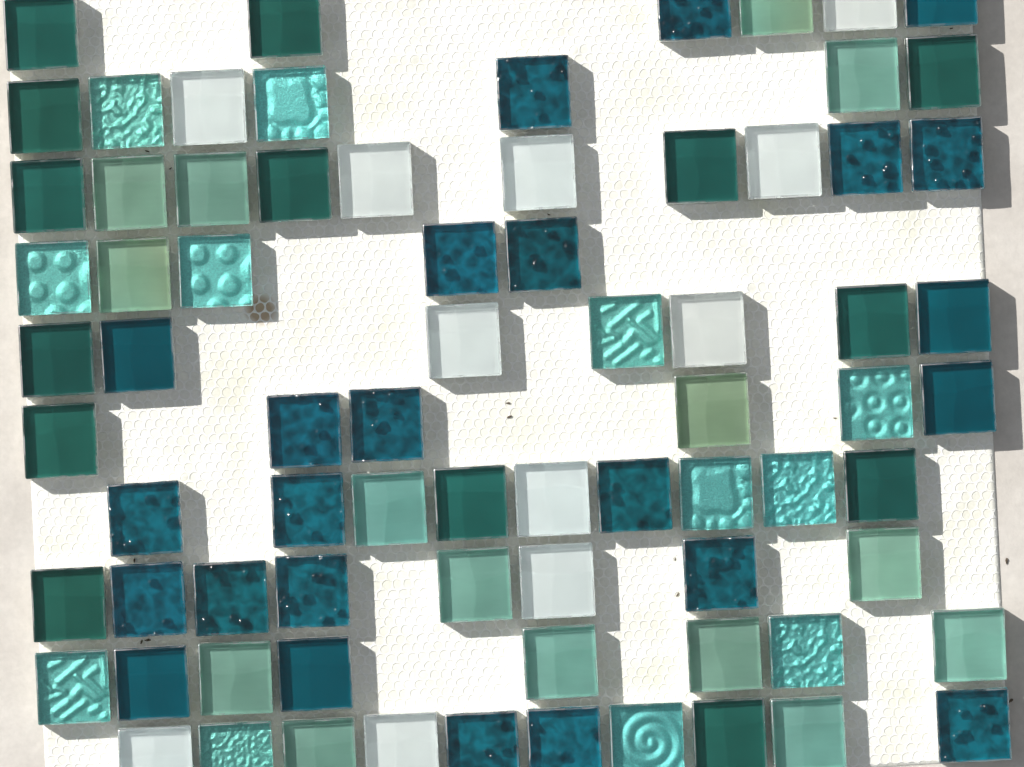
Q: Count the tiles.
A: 76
